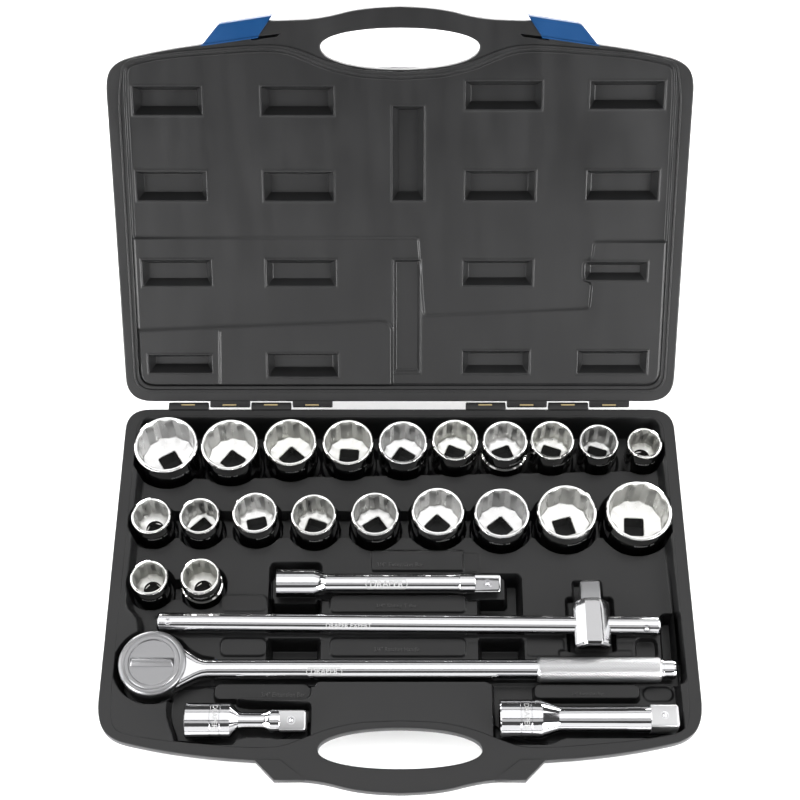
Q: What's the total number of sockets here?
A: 21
